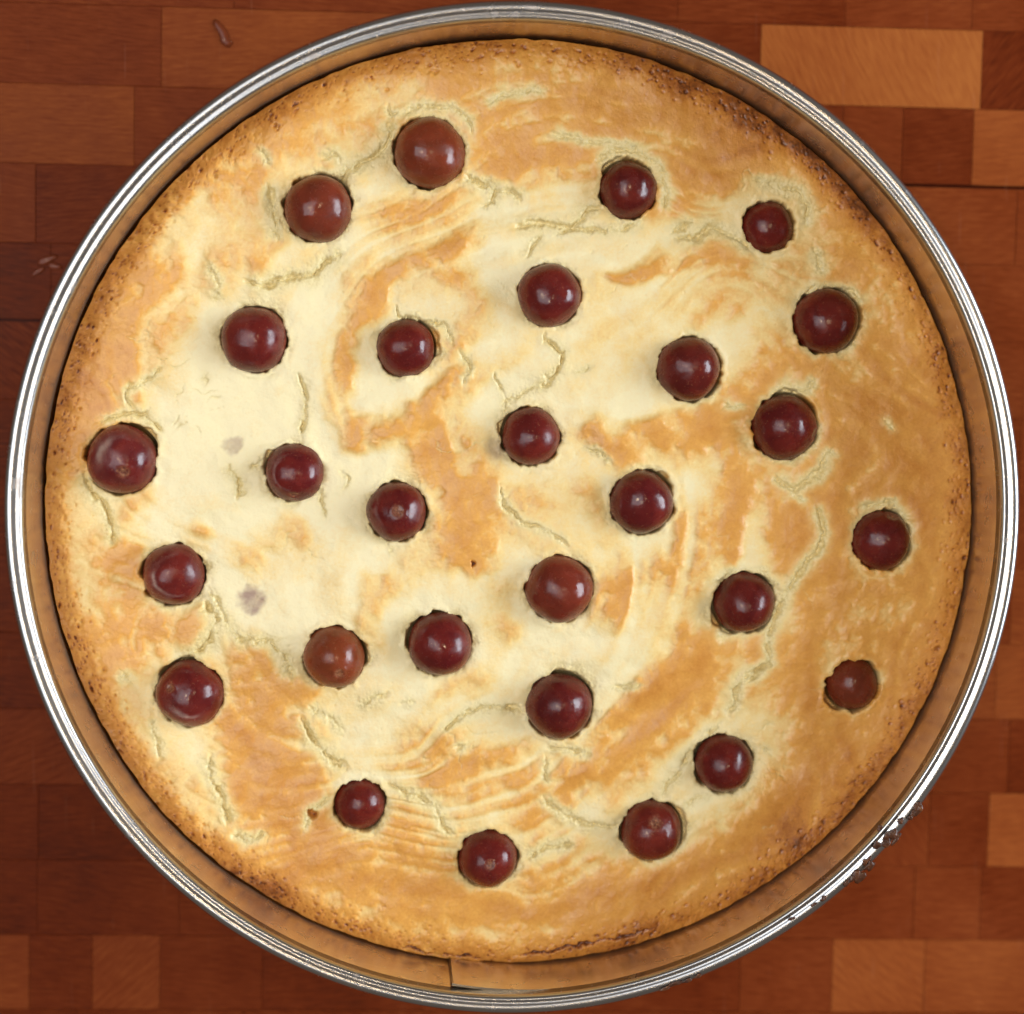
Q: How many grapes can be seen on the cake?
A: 28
